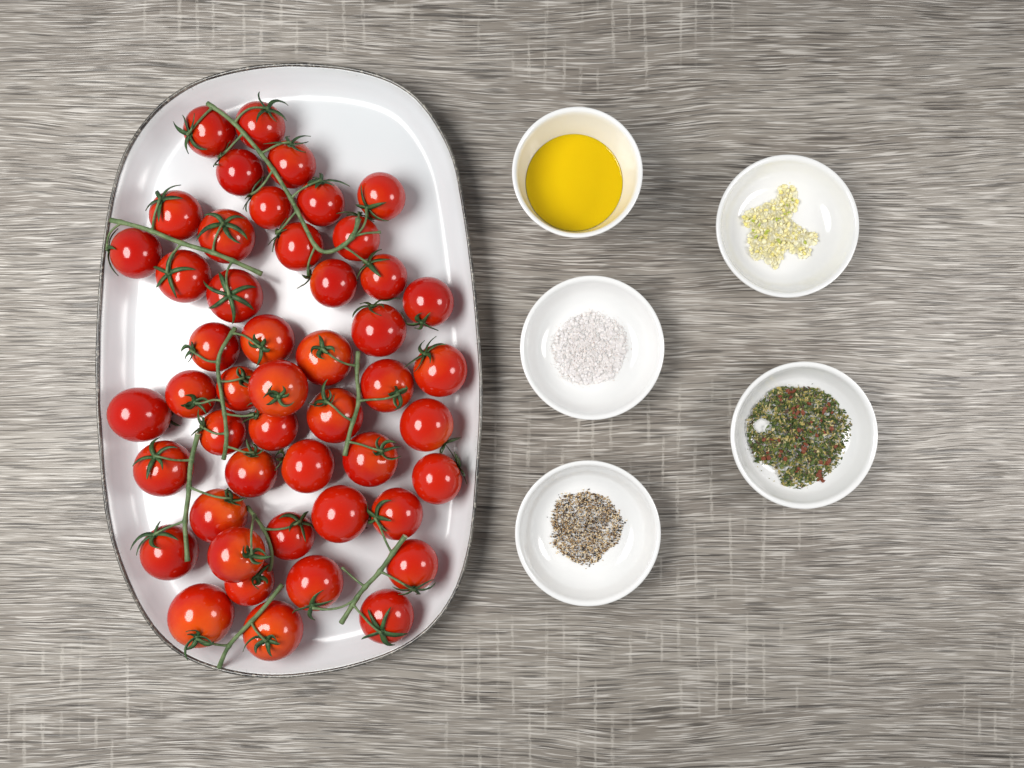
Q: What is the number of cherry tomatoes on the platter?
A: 48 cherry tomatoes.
